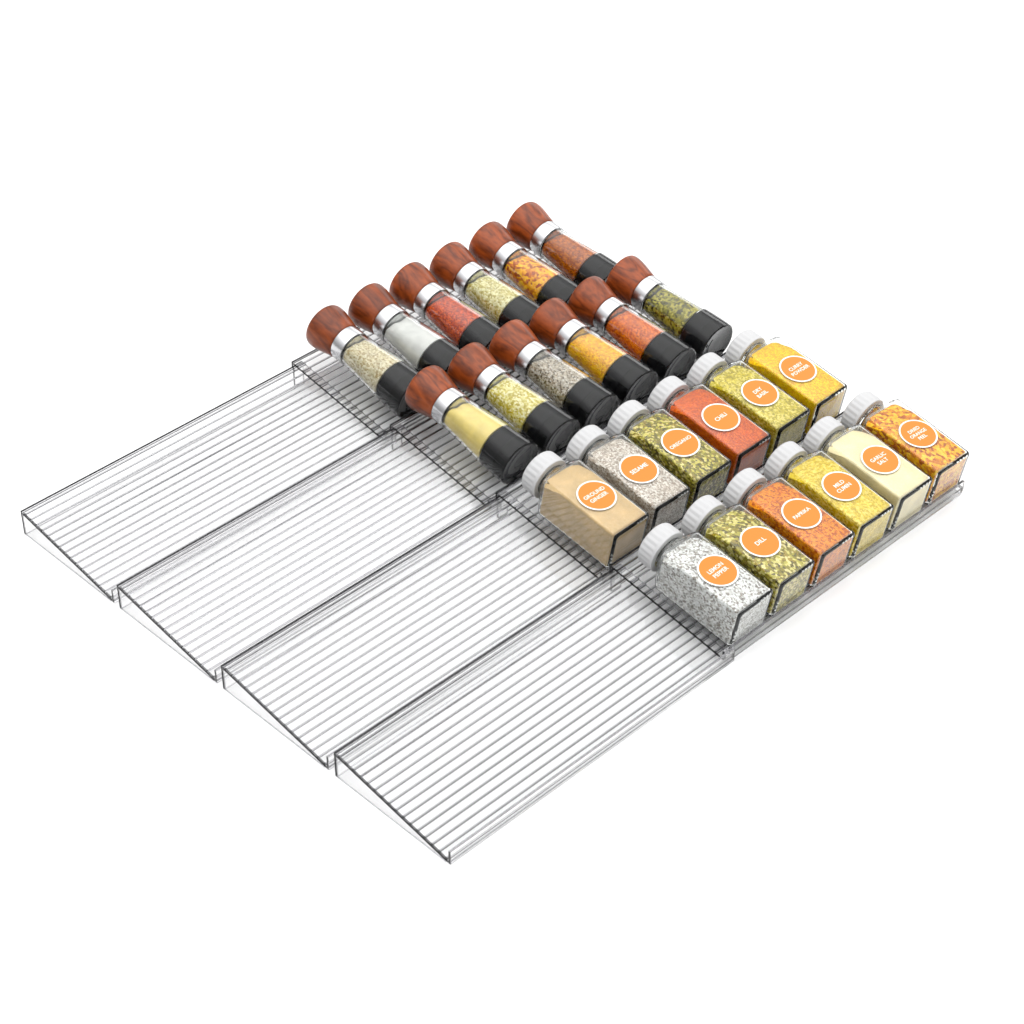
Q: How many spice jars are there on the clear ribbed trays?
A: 12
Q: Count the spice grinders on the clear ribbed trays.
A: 12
